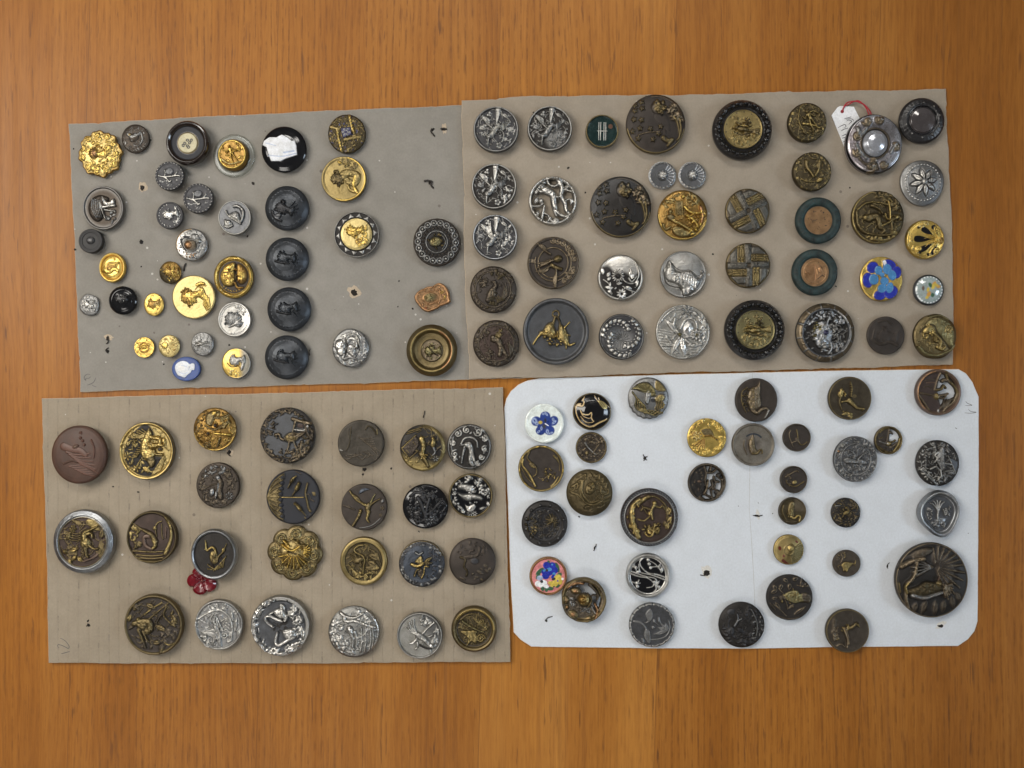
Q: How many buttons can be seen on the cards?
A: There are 131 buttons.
